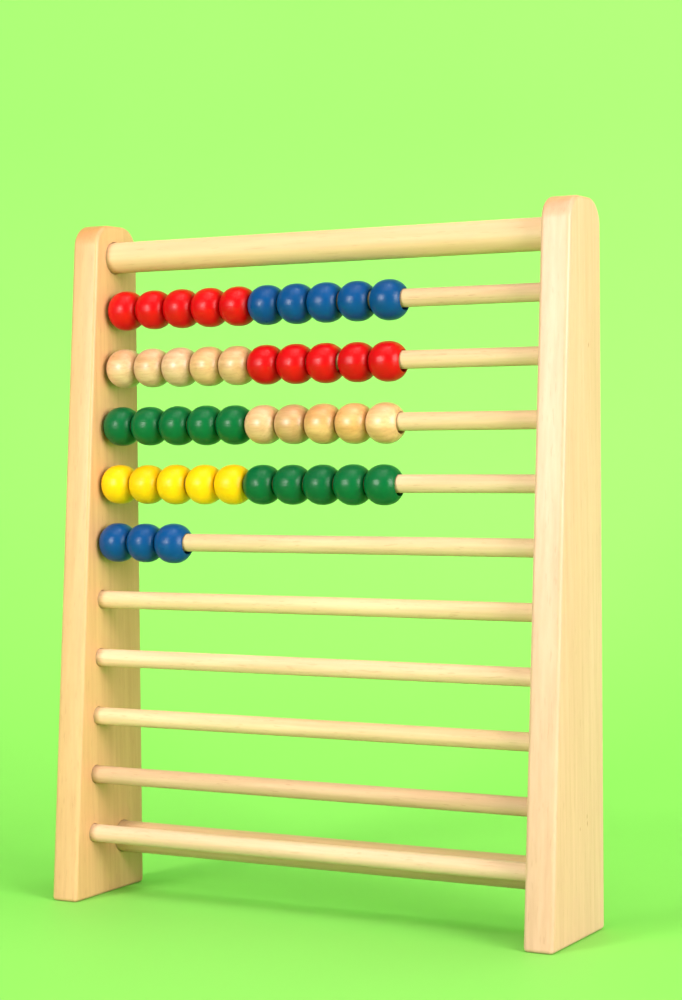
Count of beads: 43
